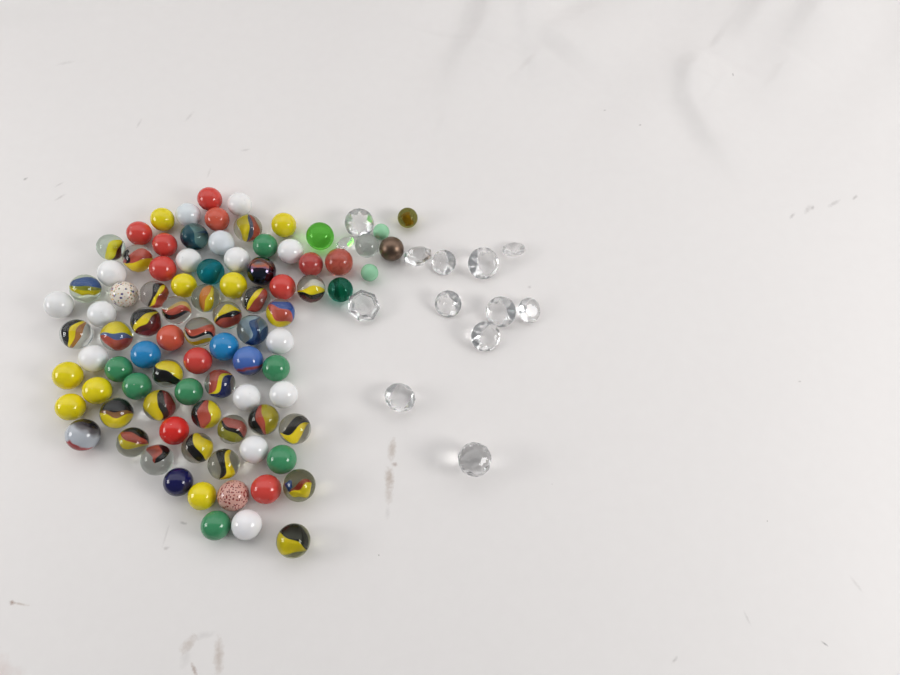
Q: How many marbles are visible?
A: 89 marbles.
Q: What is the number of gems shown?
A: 13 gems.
